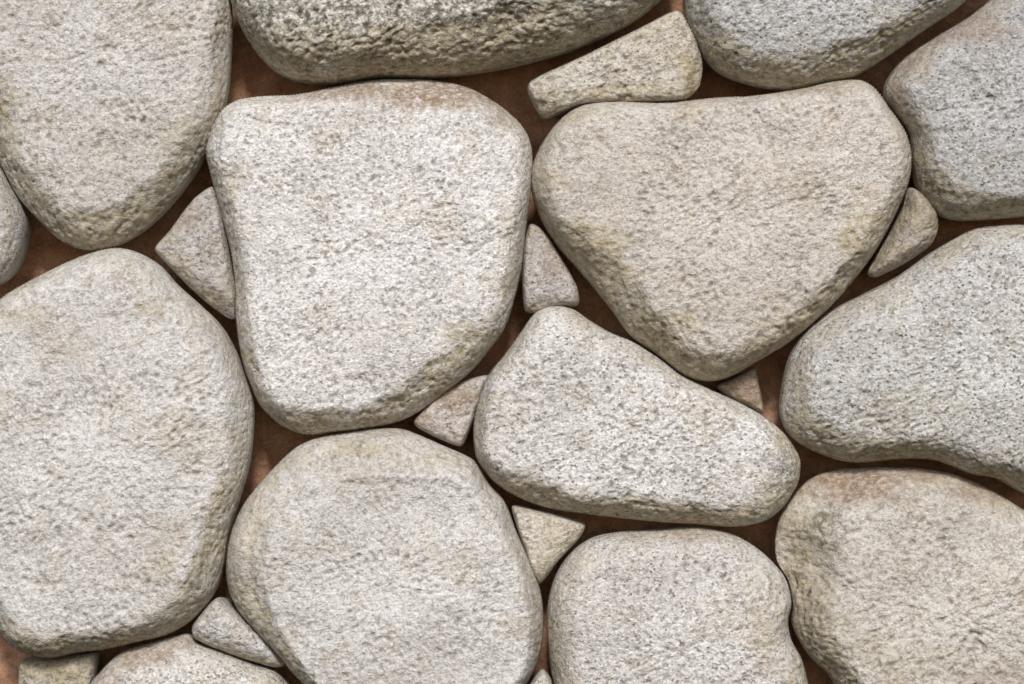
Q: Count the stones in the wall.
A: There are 24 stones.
